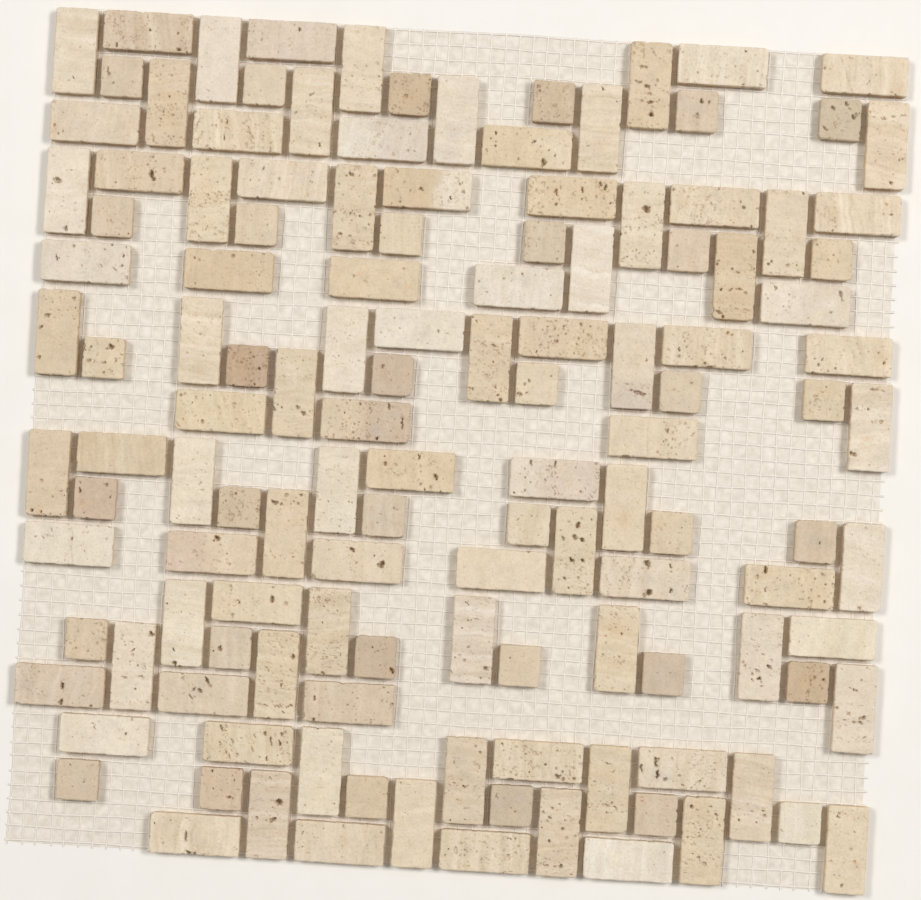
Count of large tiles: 95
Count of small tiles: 36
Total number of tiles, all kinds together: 131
